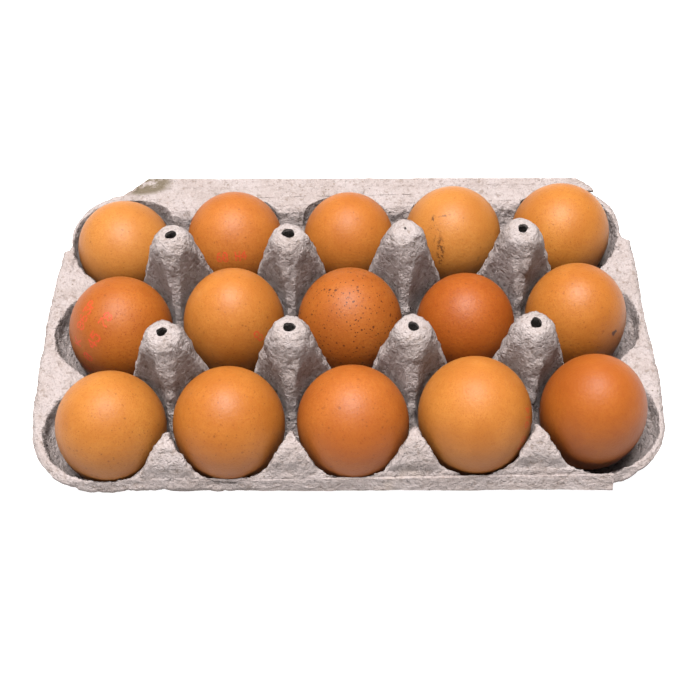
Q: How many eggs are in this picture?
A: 15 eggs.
